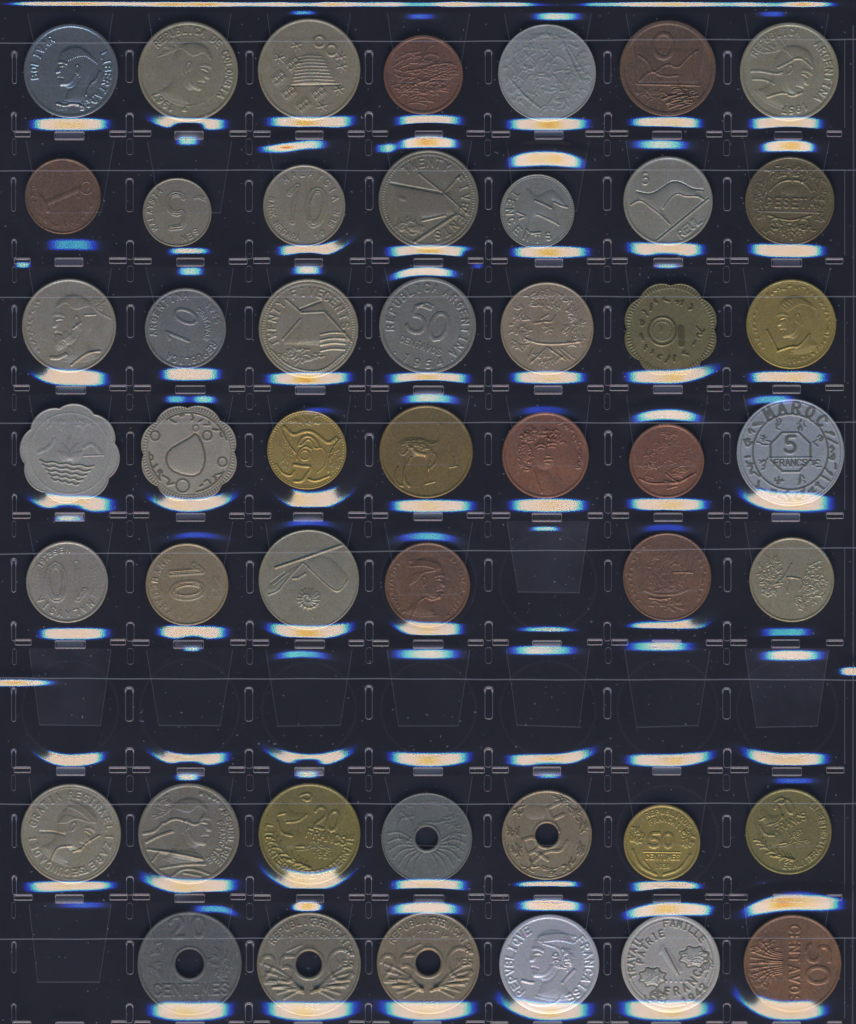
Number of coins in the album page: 47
